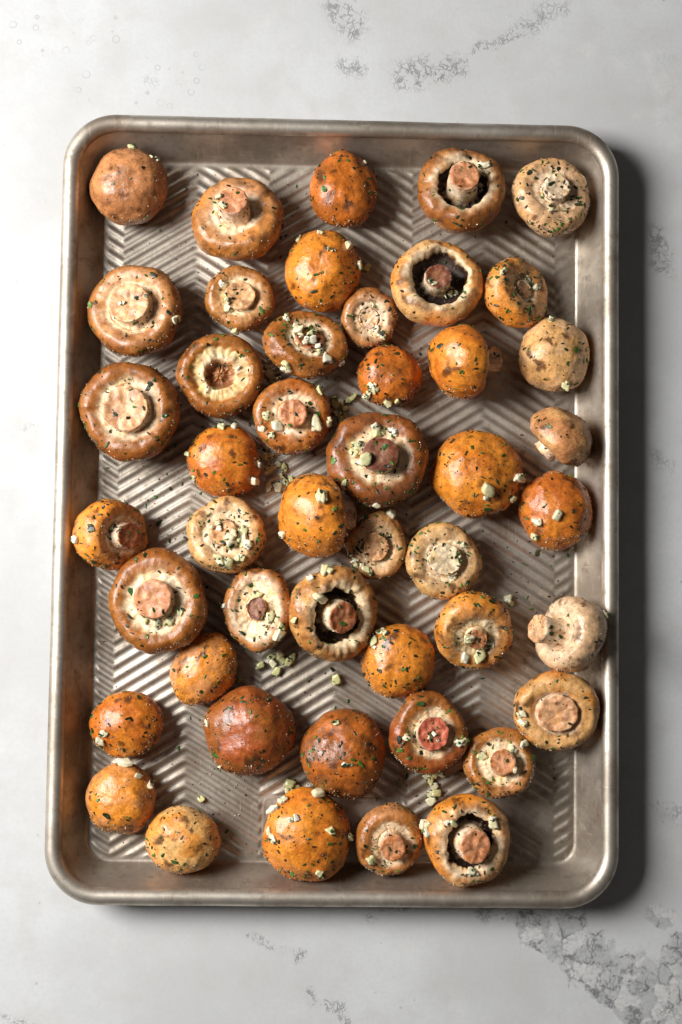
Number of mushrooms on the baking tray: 46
